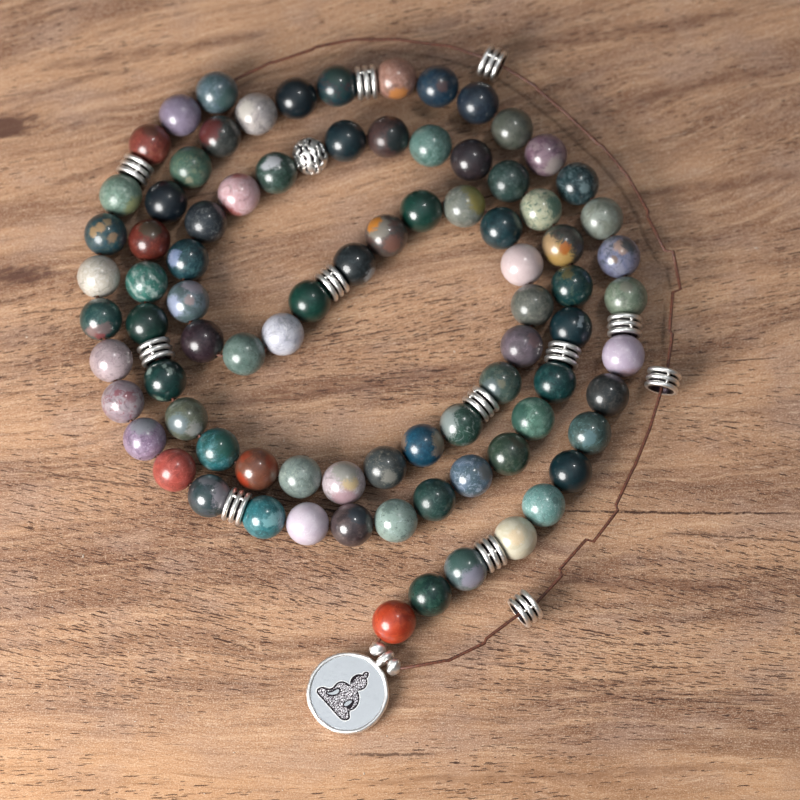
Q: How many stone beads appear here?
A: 84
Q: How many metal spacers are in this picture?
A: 12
